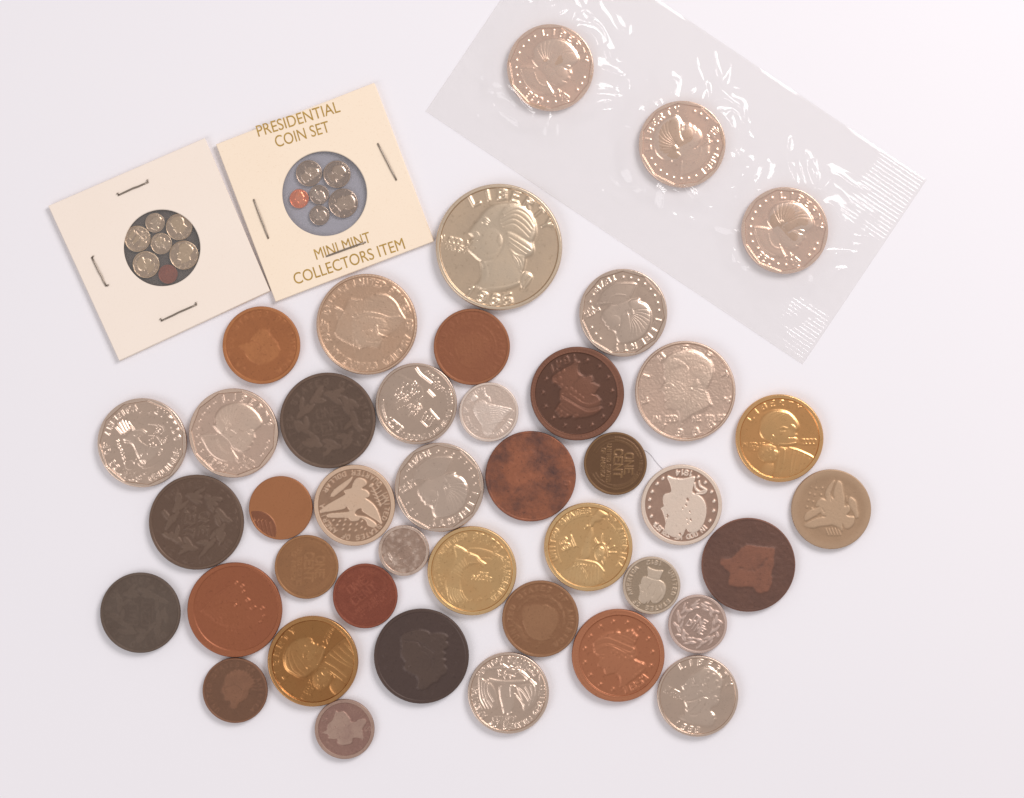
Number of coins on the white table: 55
